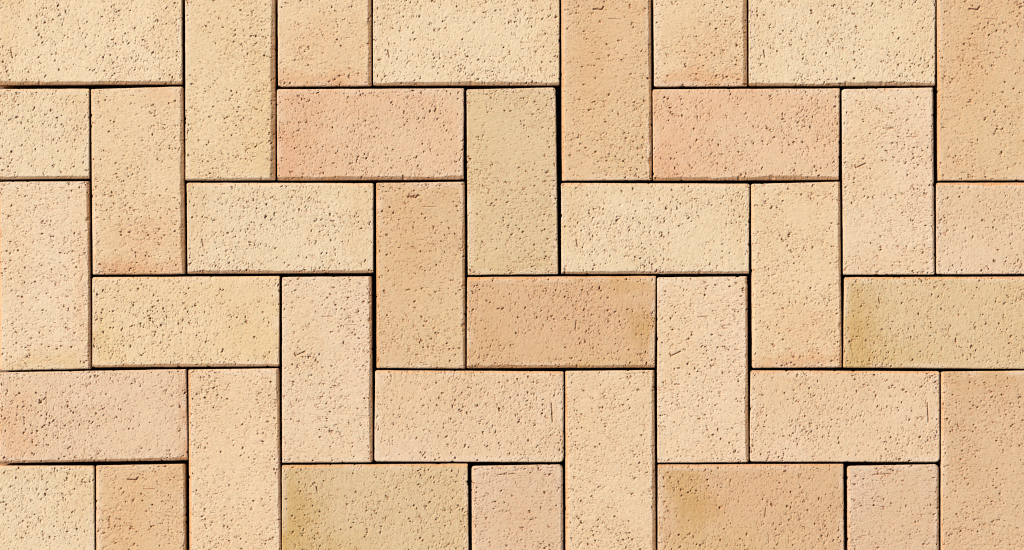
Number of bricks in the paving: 37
